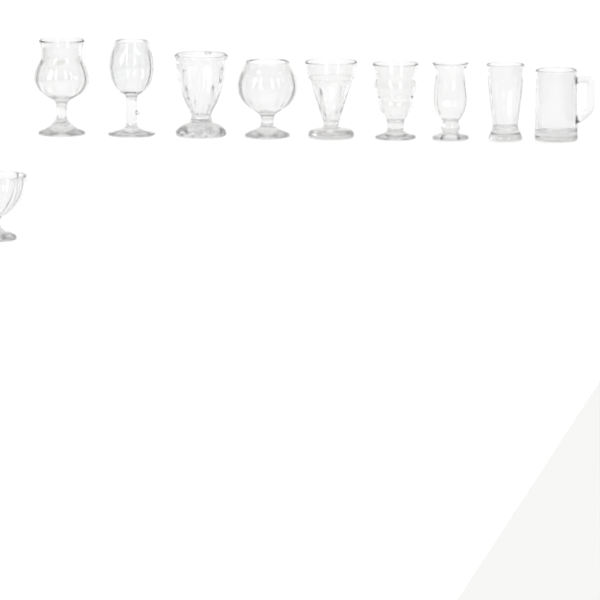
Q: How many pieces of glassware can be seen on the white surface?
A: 10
